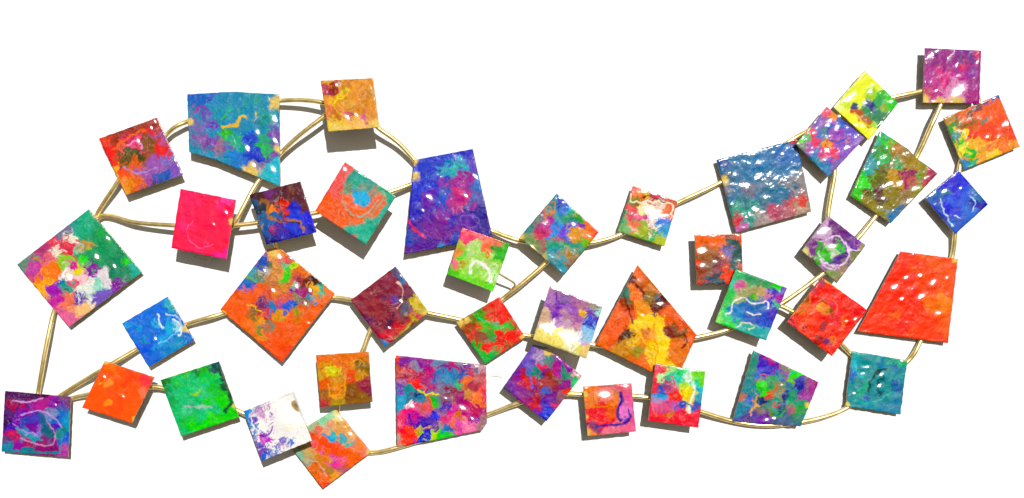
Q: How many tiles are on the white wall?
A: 41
